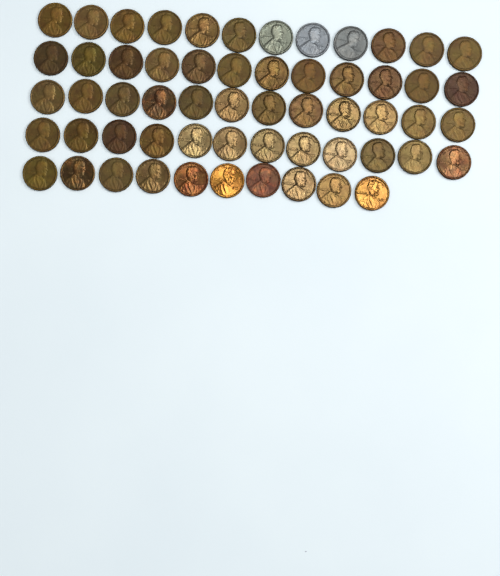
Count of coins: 58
